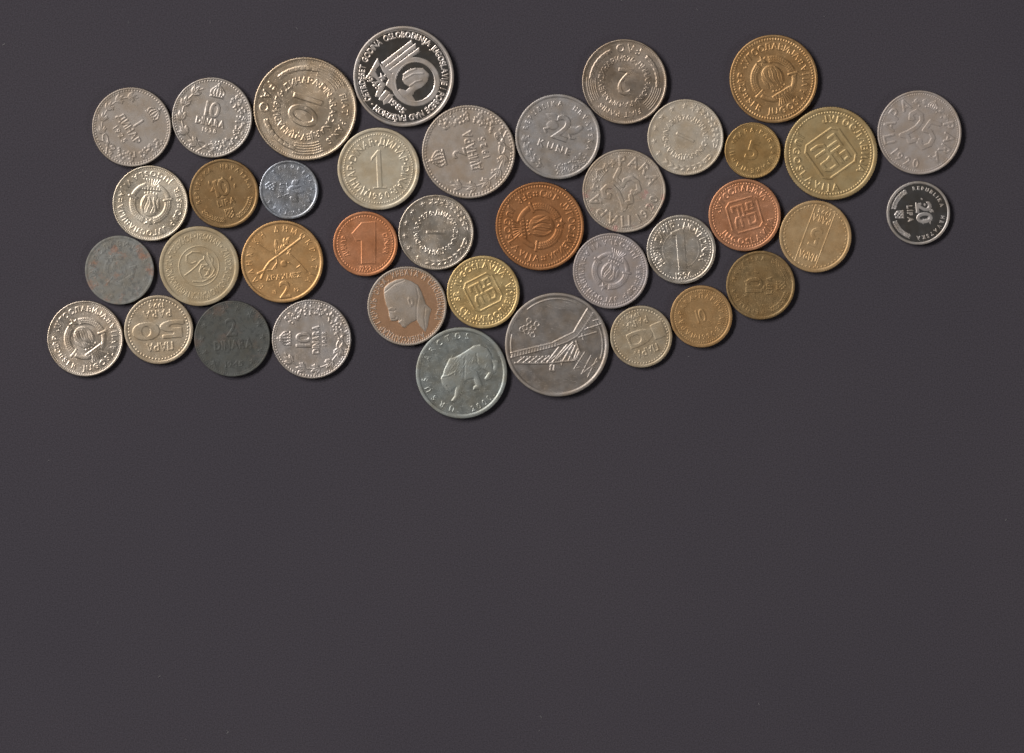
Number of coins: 39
